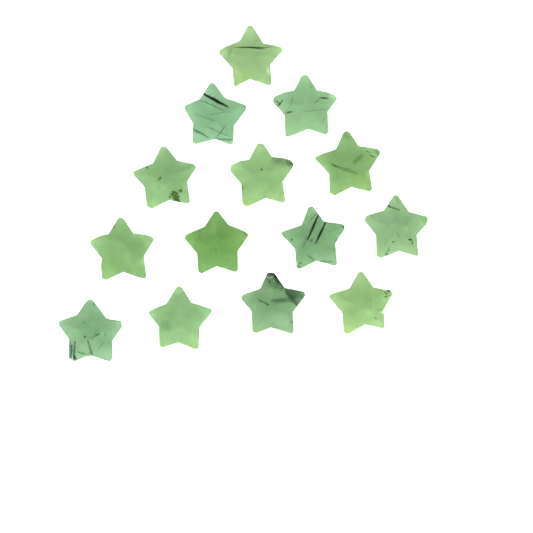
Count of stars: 14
